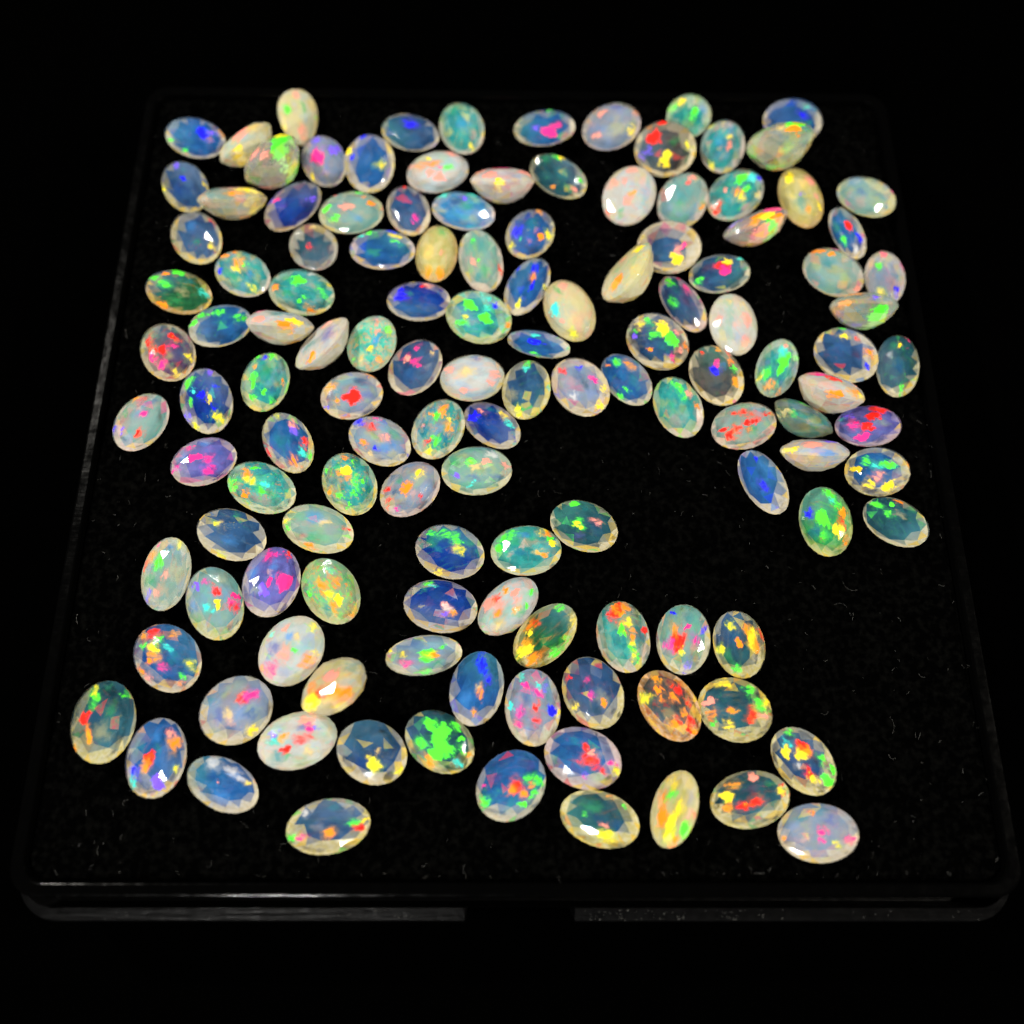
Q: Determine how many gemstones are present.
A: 130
